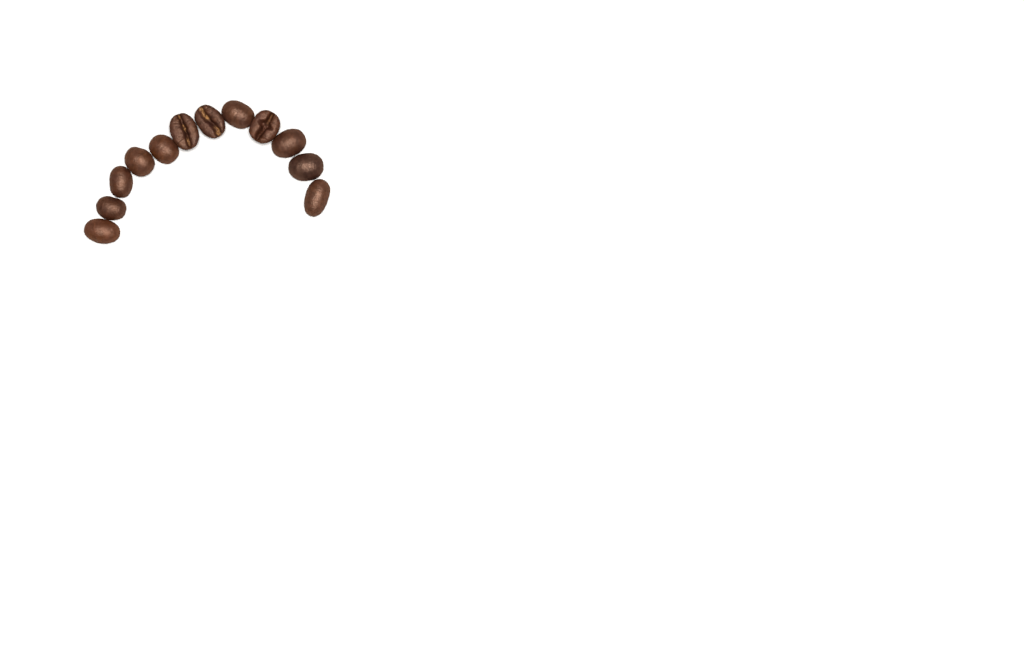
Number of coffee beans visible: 12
